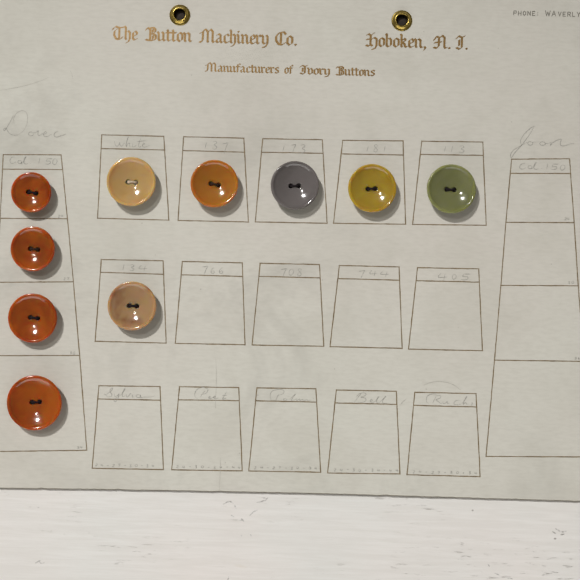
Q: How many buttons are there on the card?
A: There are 10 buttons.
